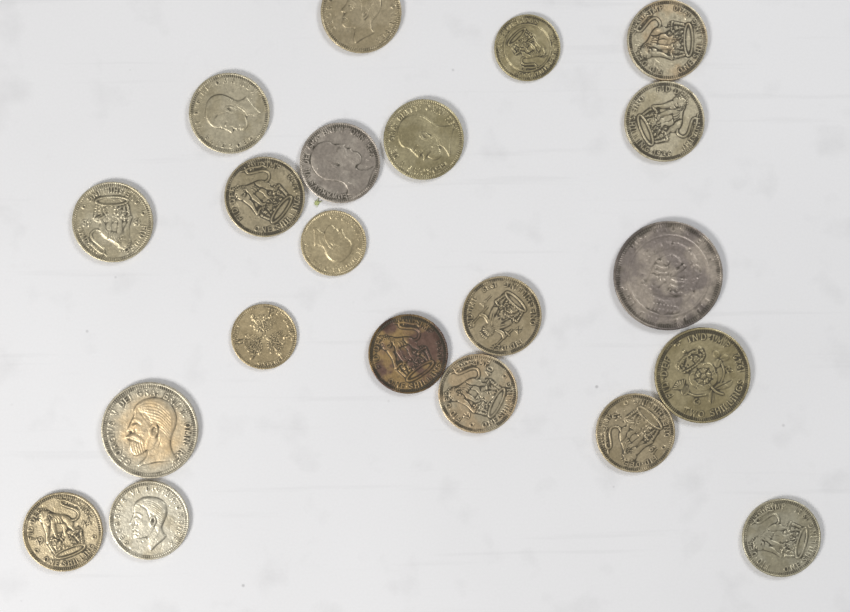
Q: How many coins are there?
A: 21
